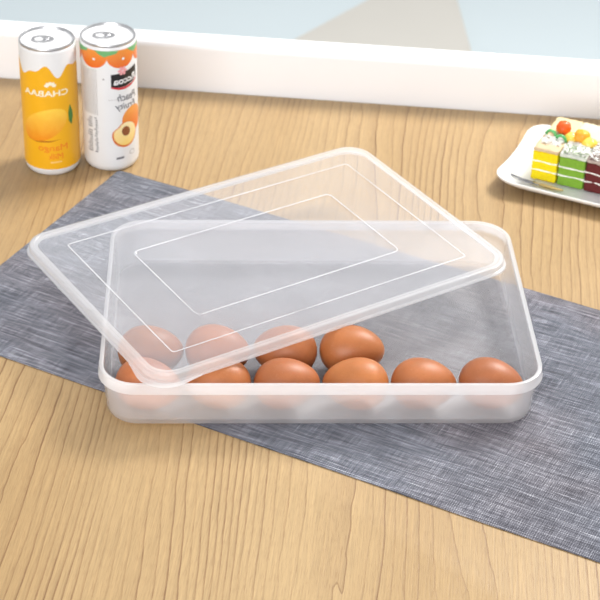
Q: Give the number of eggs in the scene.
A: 10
